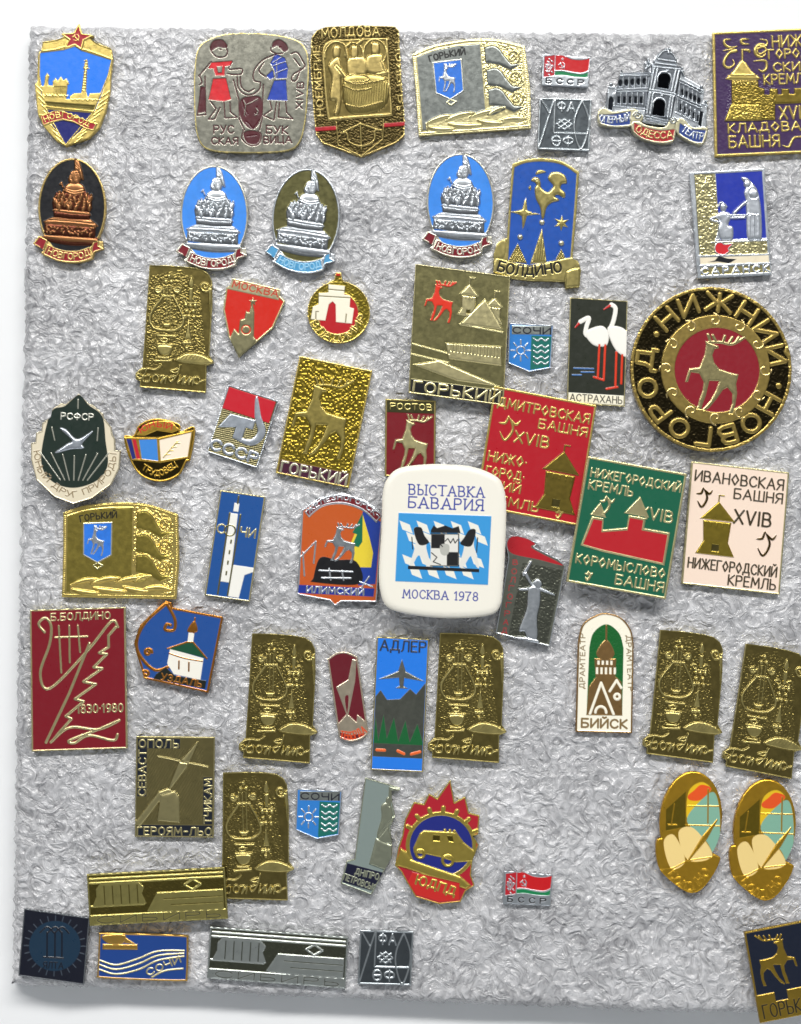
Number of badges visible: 57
